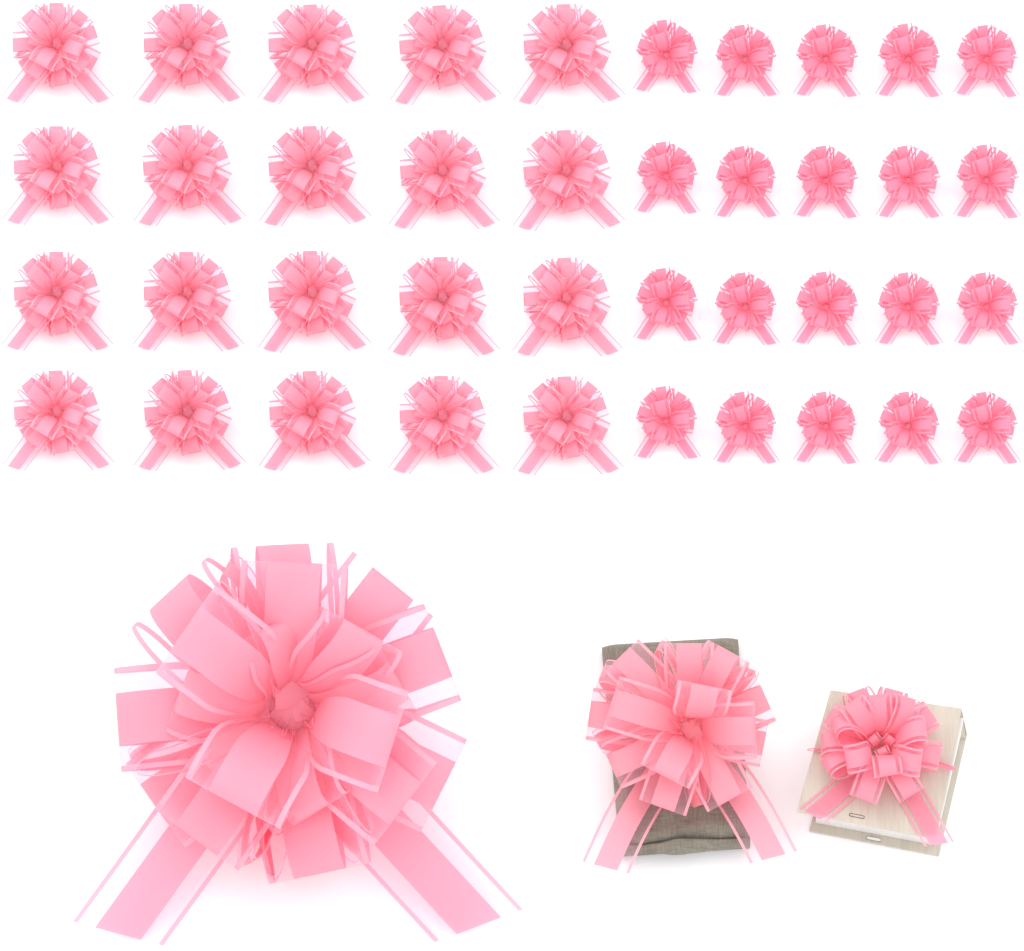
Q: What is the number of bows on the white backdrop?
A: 43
